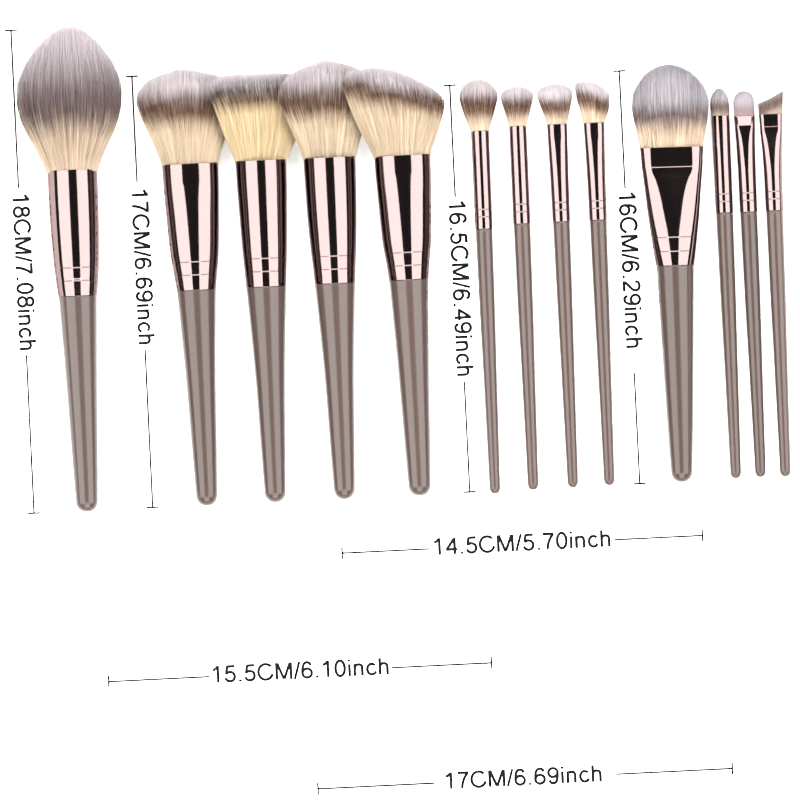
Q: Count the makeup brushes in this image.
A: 13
